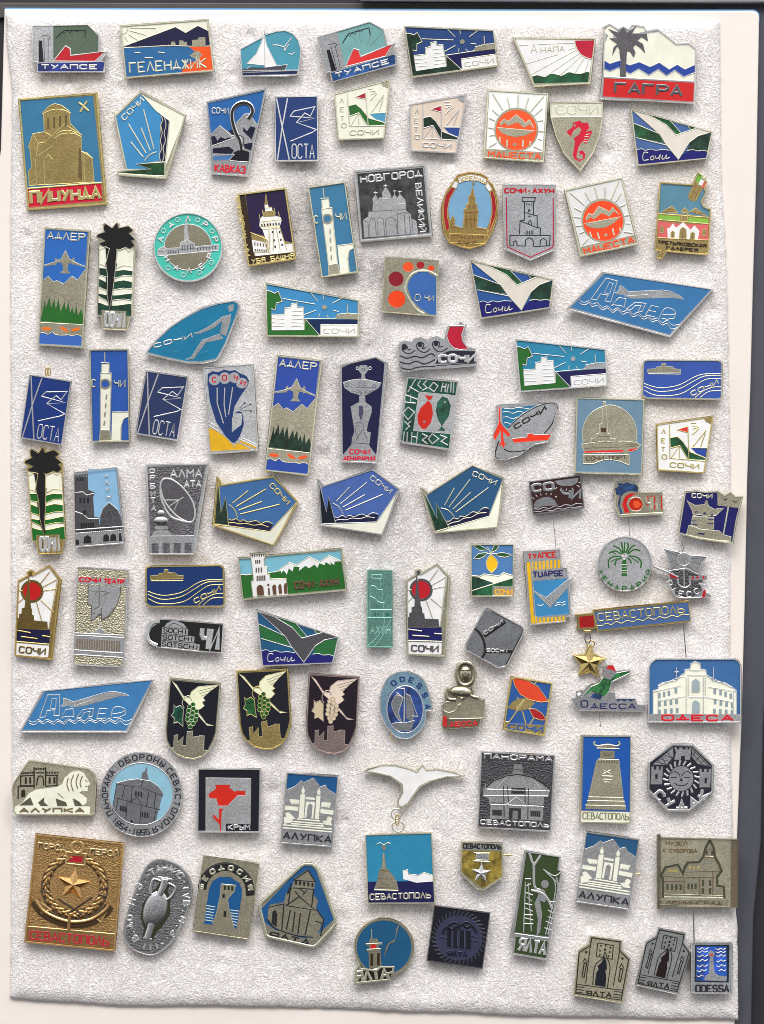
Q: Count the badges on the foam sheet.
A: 97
